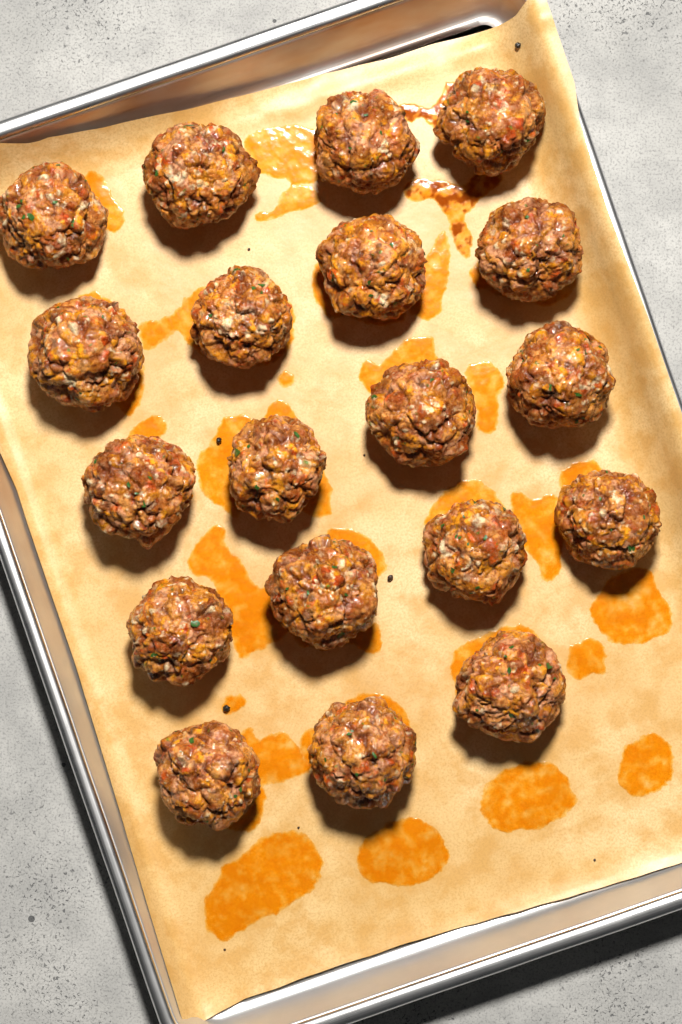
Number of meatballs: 19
